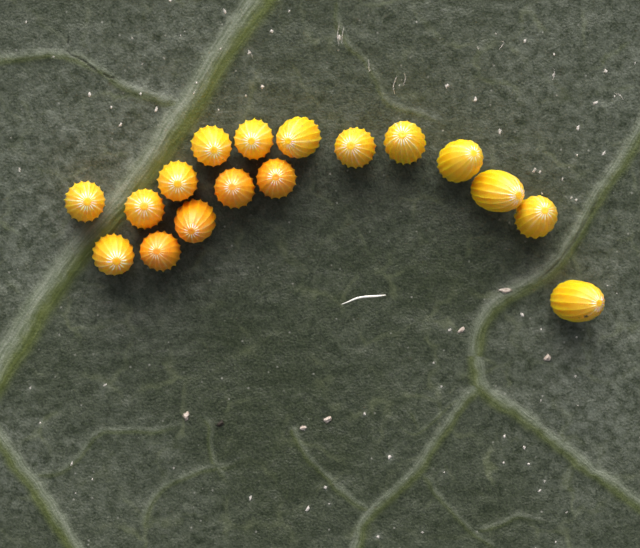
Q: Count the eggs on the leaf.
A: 17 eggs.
